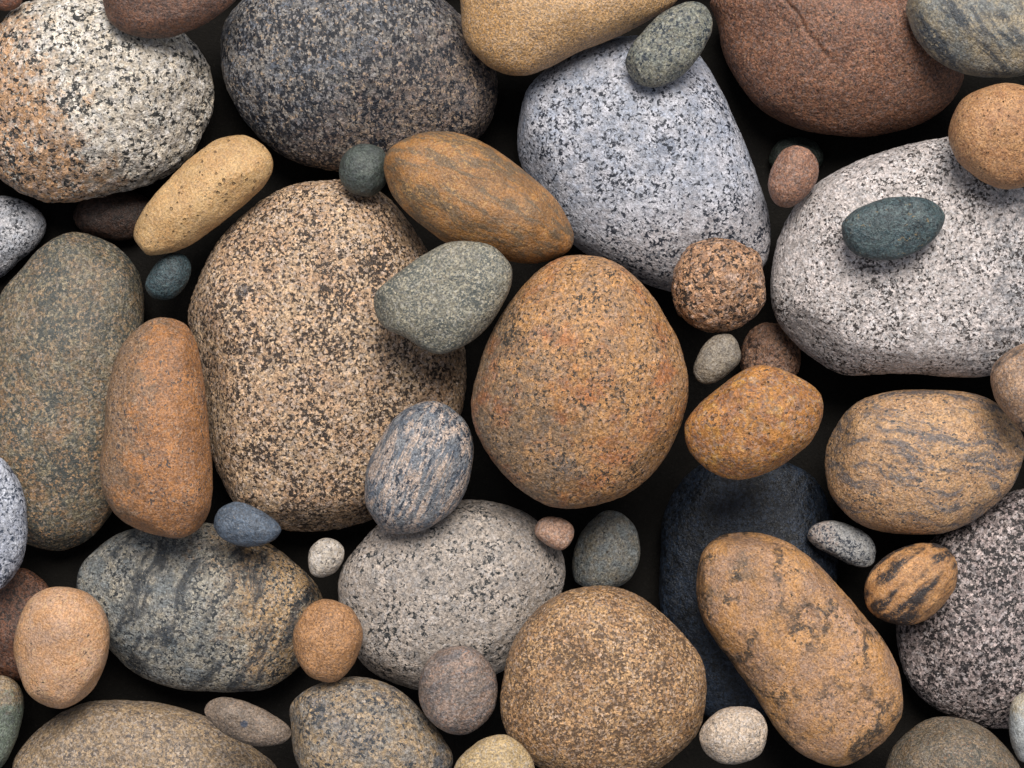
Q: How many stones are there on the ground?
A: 57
